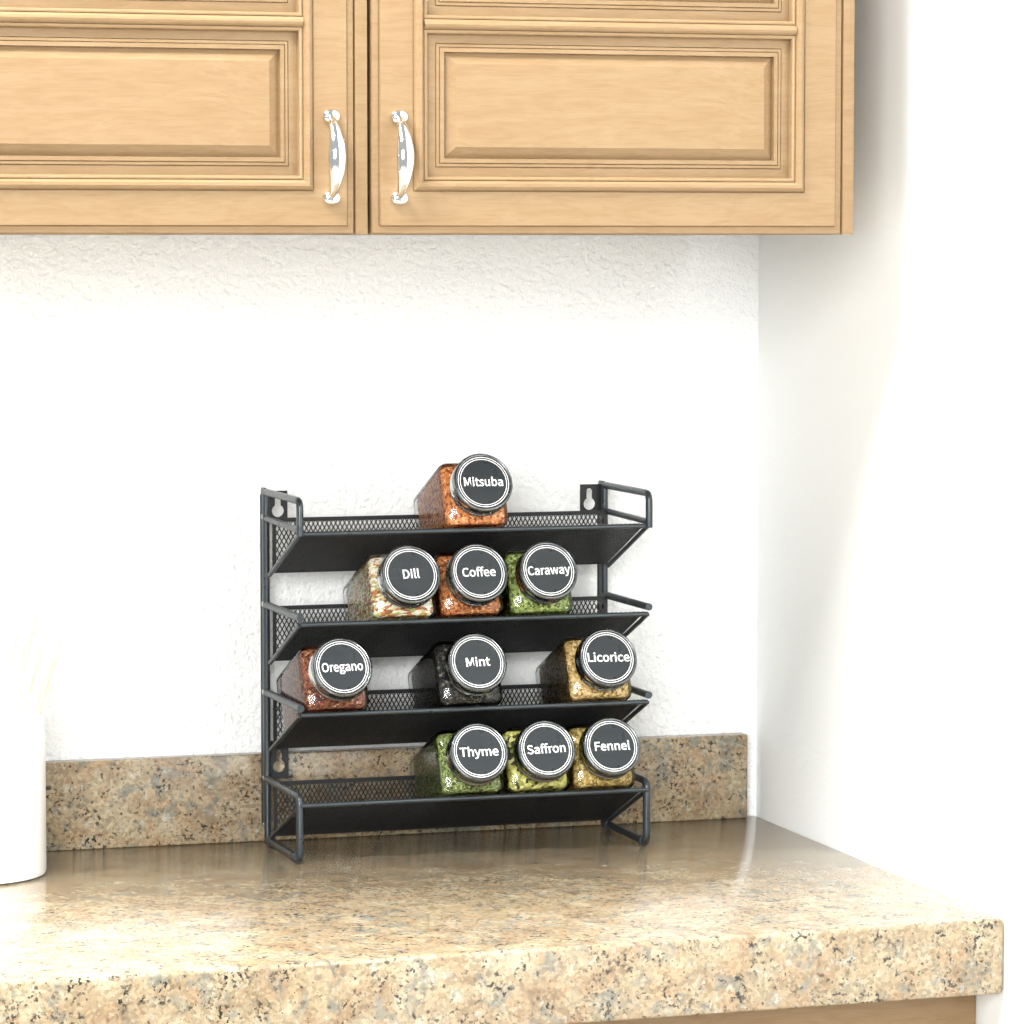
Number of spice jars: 10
